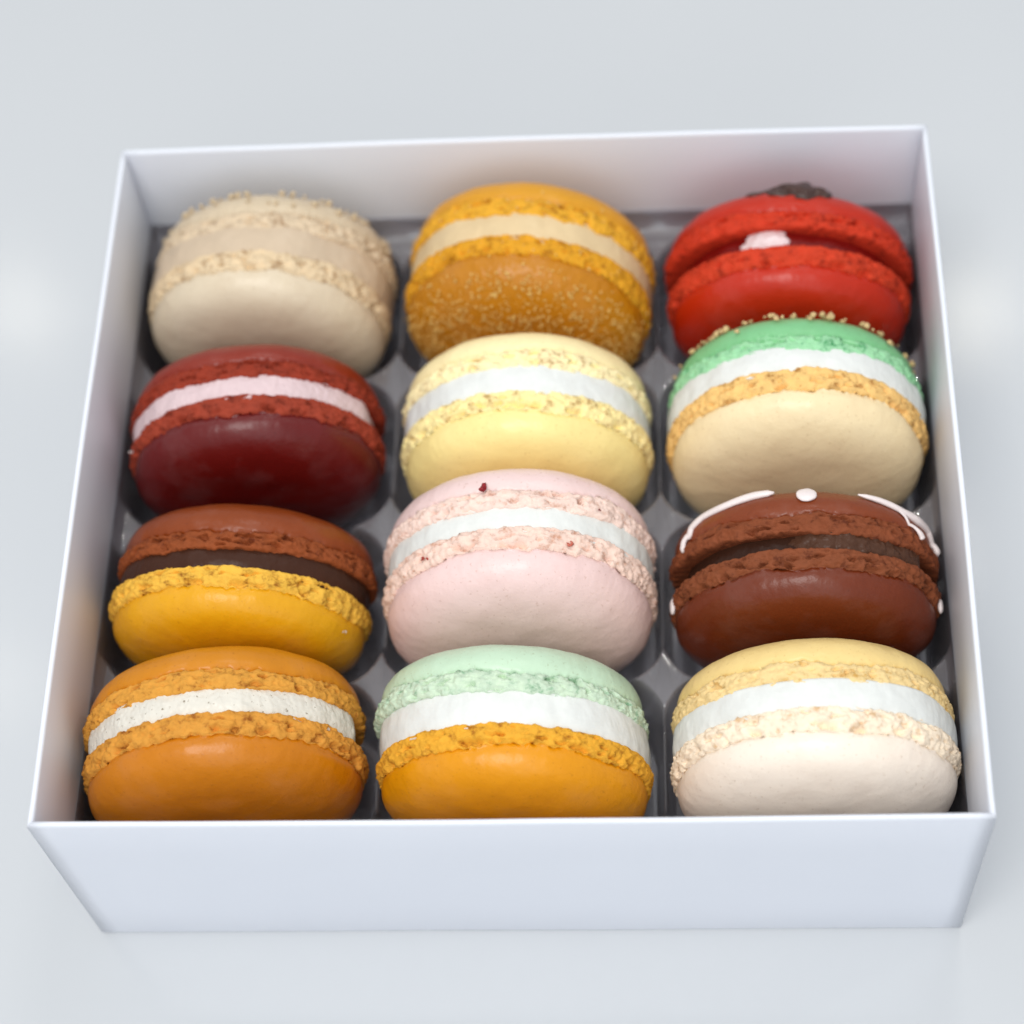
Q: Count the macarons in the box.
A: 12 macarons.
